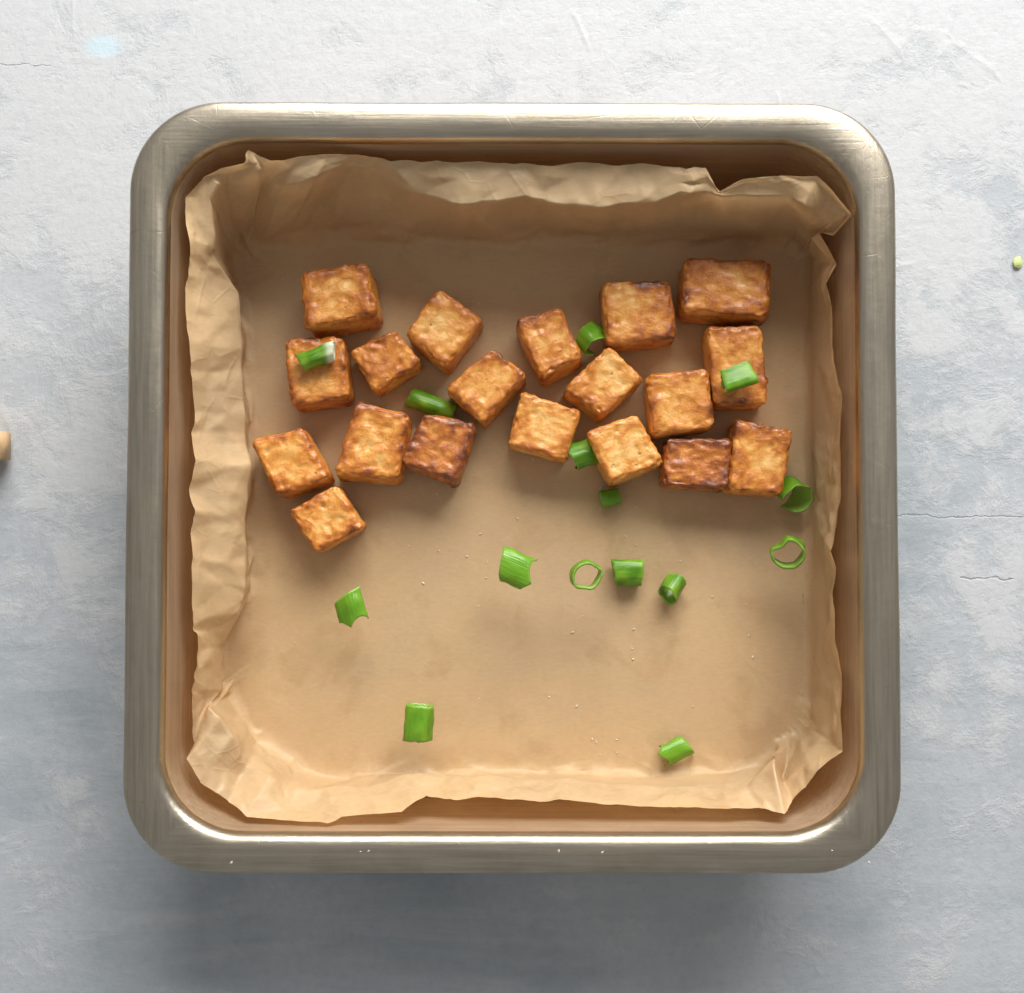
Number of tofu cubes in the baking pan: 19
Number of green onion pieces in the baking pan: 15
